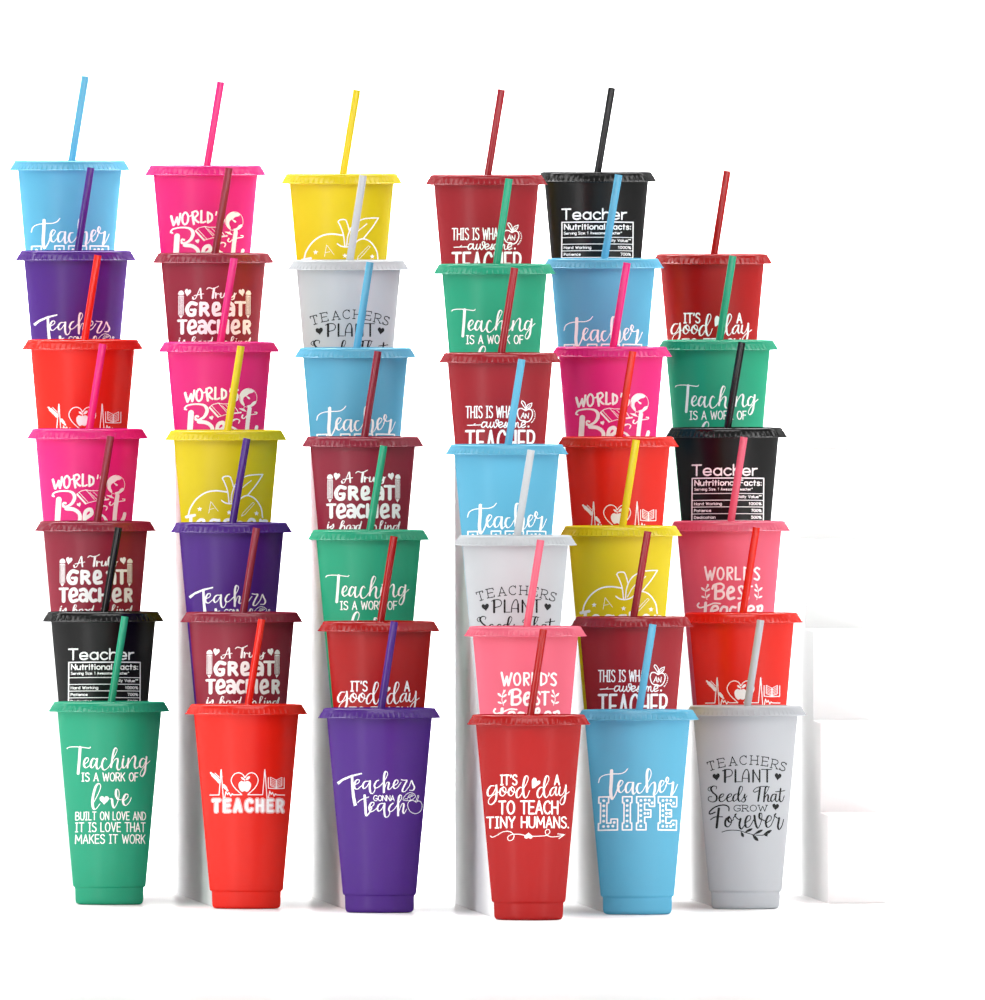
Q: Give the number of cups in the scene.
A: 41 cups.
